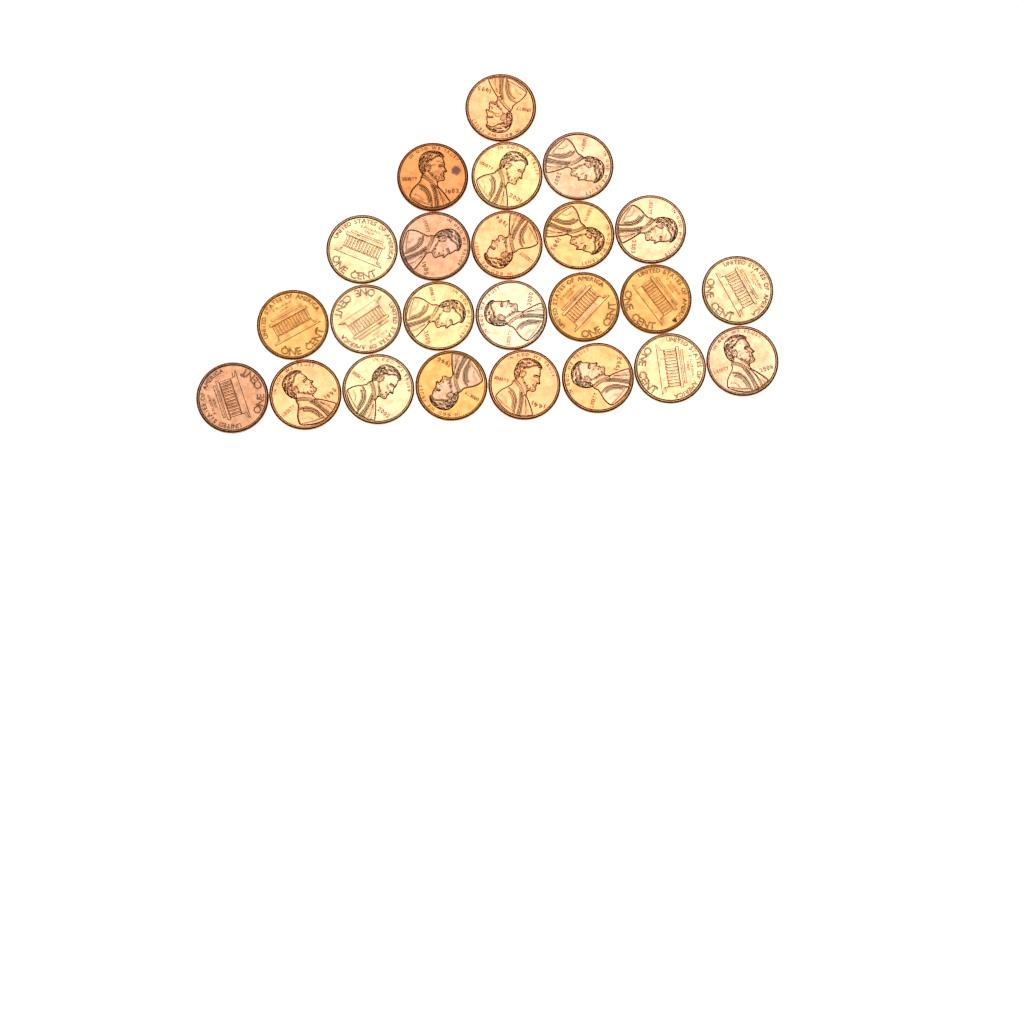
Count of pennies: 24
